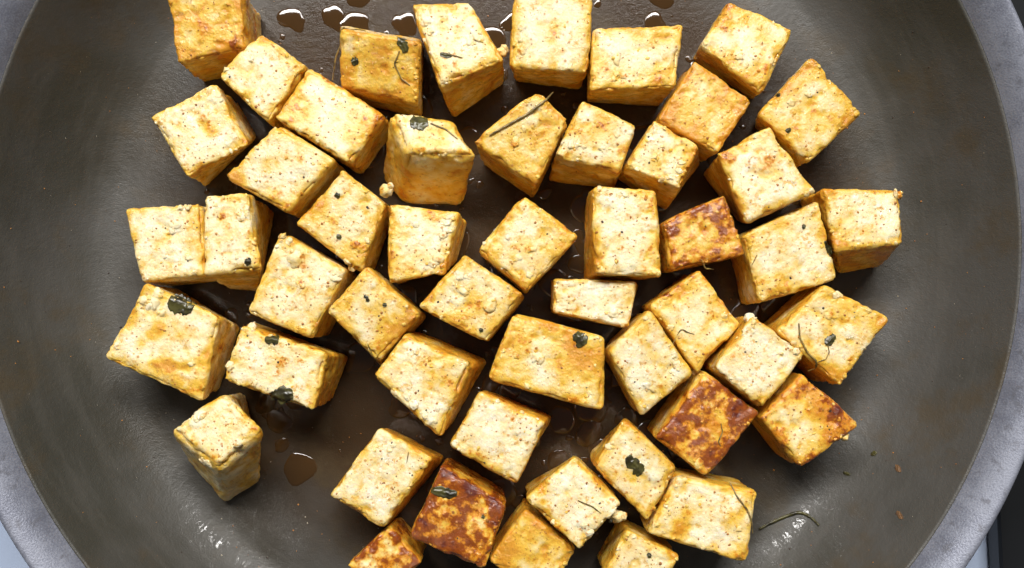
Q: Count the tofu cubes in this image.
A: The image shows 50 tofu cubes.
